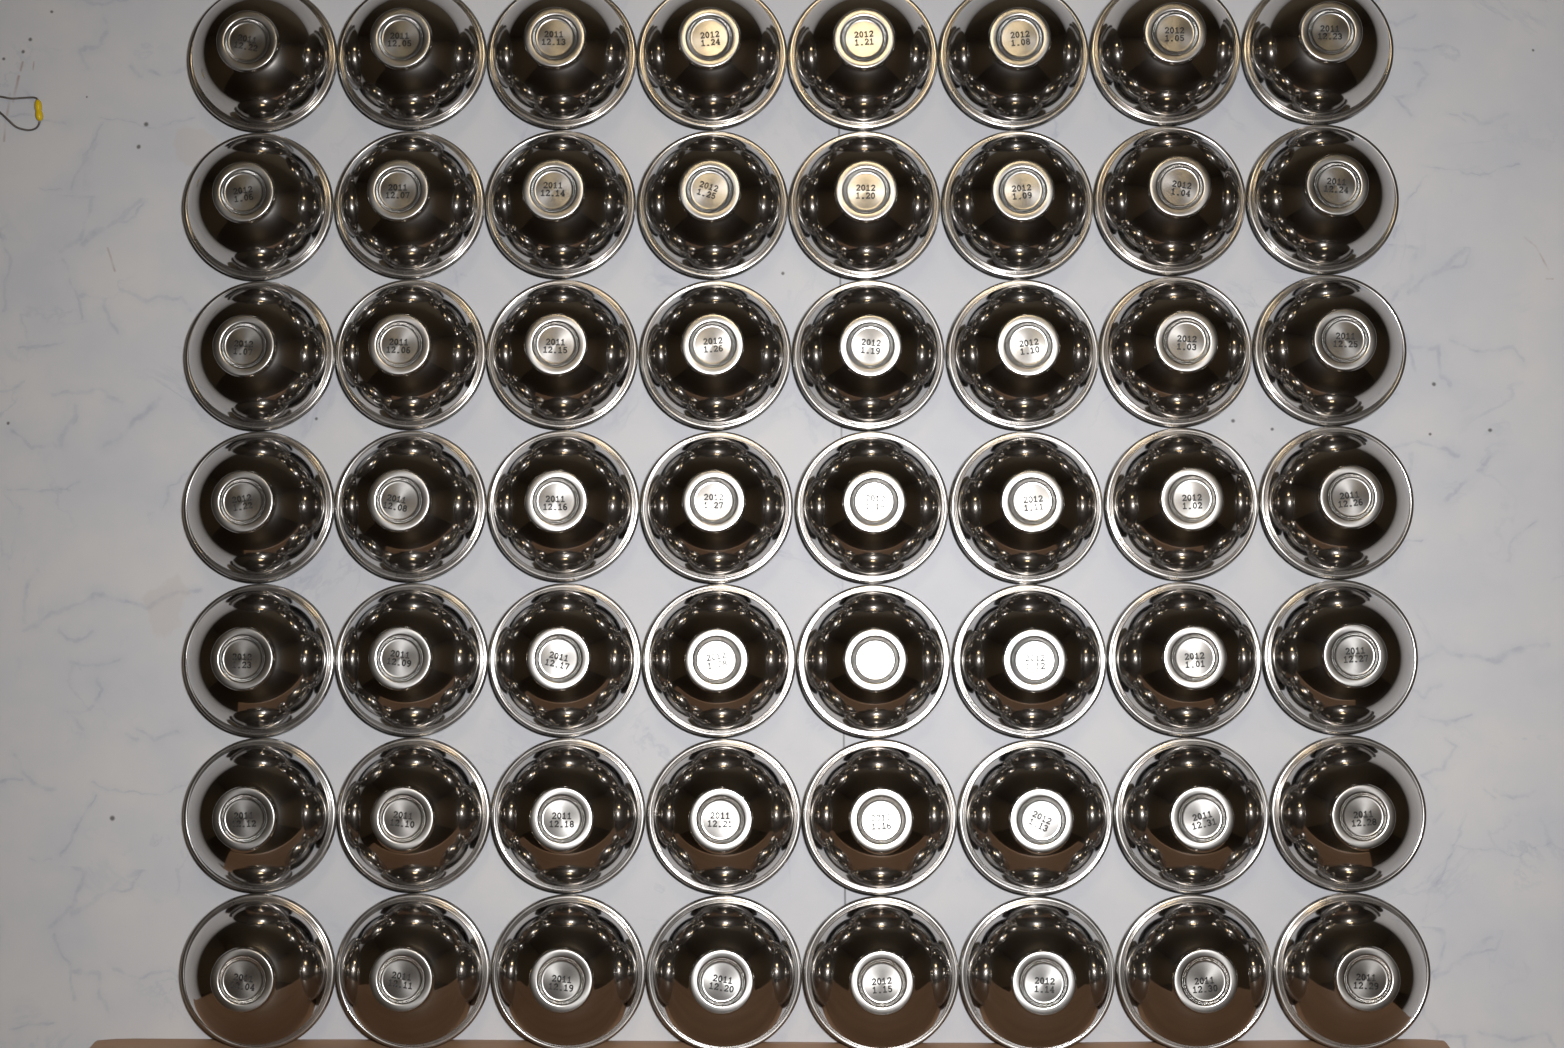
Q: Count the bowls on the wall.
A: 56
